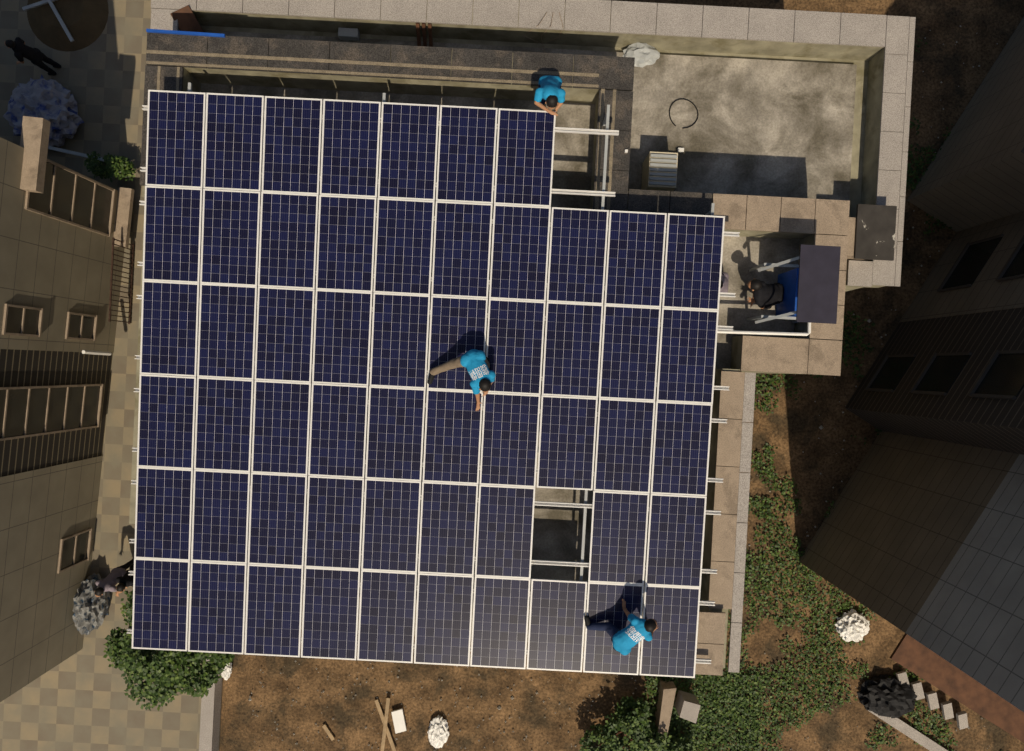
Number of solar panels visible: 56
